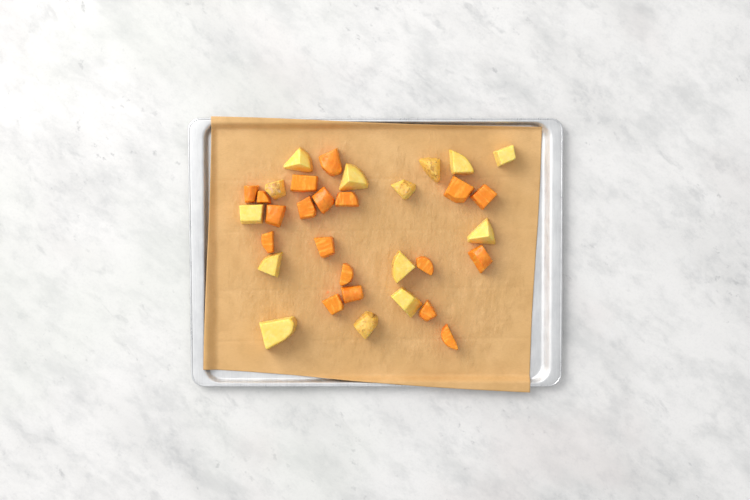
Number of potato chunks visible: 14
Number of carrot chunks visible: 19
